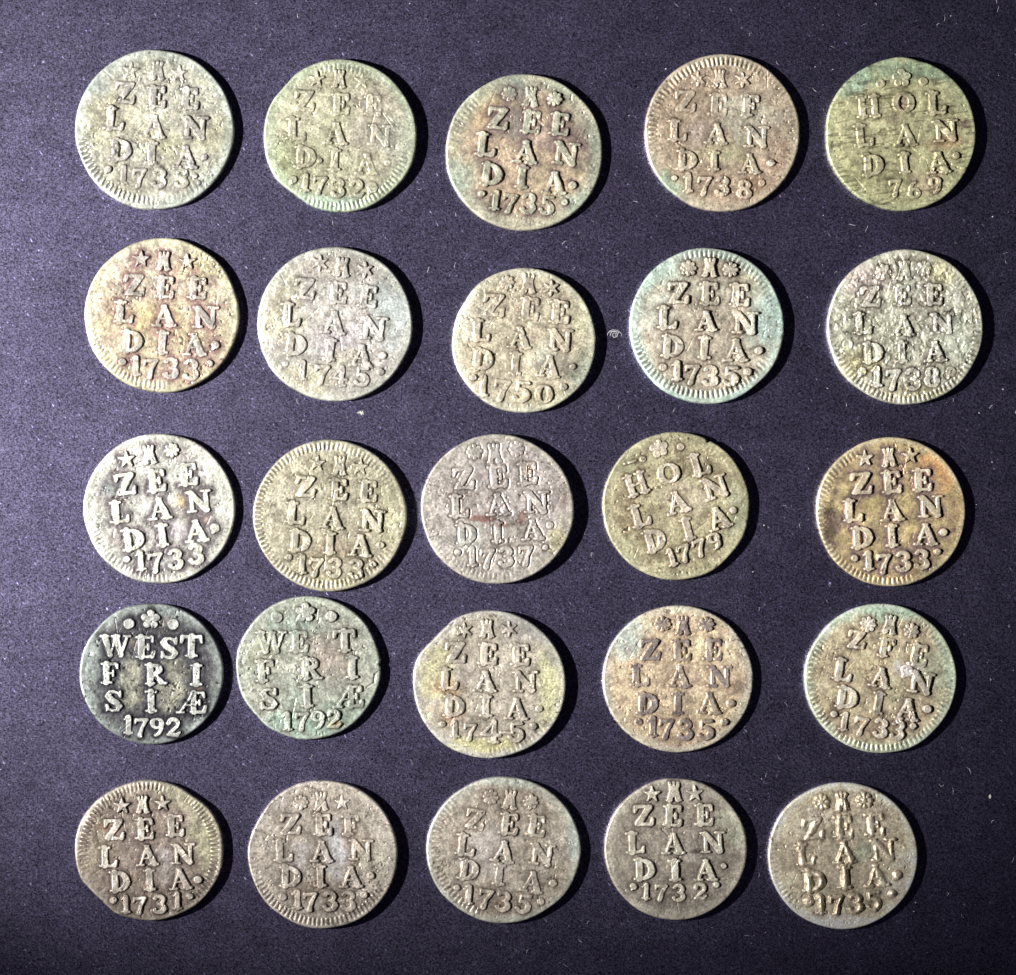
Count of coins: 25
